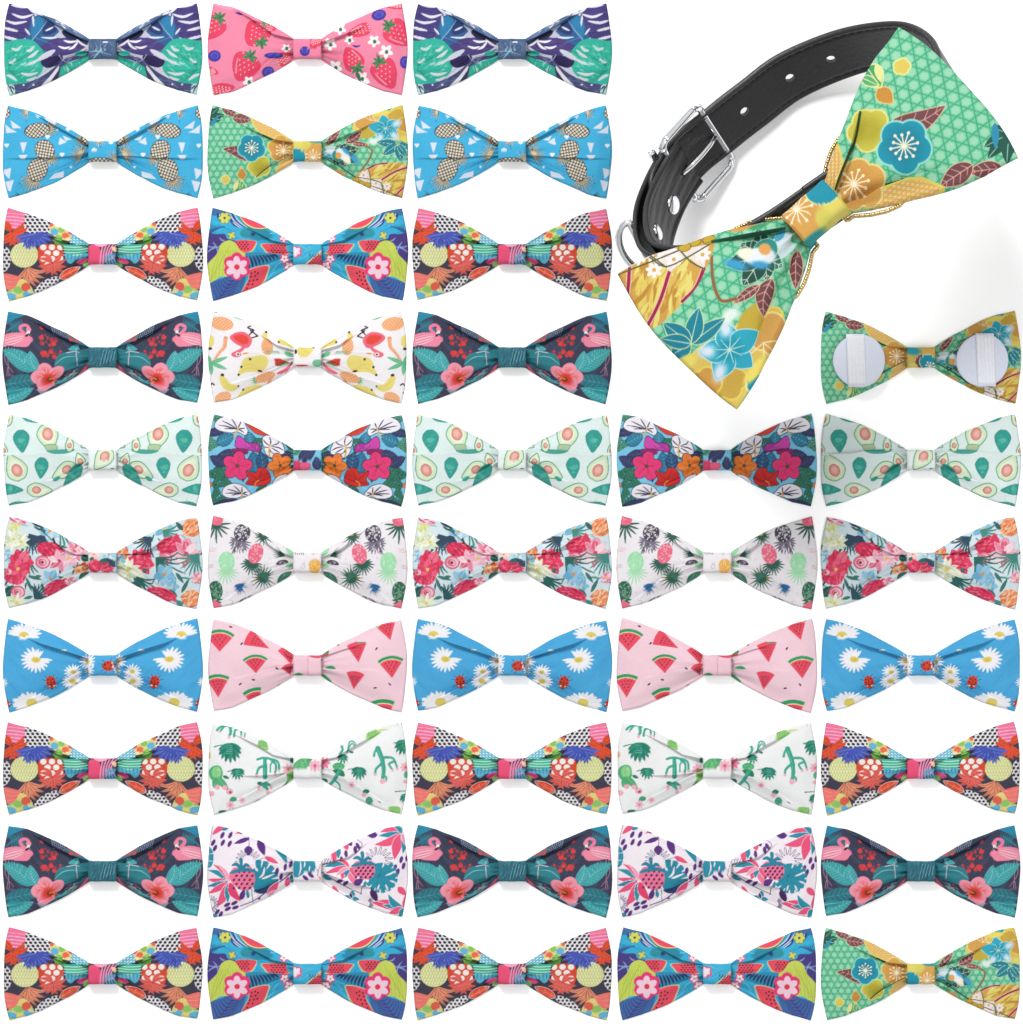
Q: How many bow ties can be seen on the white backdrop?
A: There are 44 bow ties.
